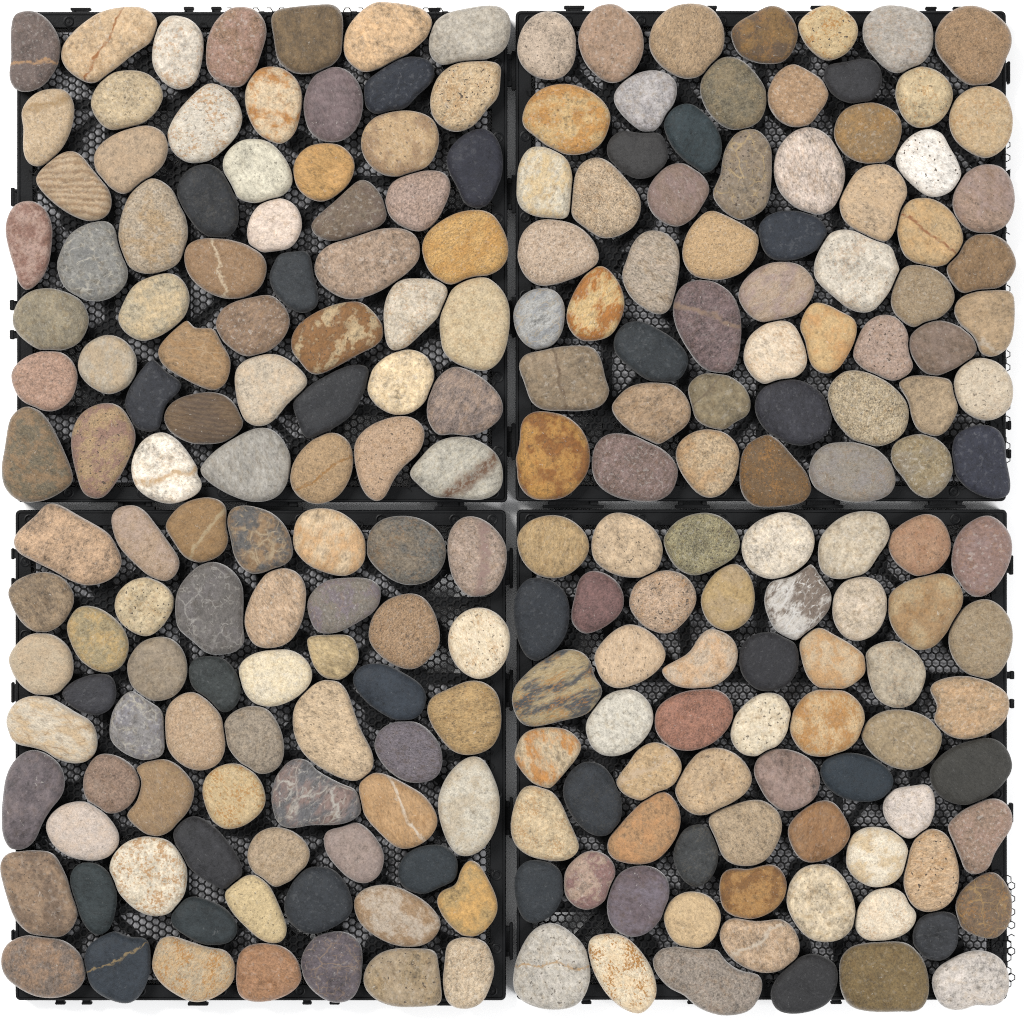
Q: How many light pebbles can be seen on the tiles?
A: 194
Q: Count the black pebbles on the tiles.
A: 31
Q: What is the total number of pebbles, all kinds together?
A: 225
